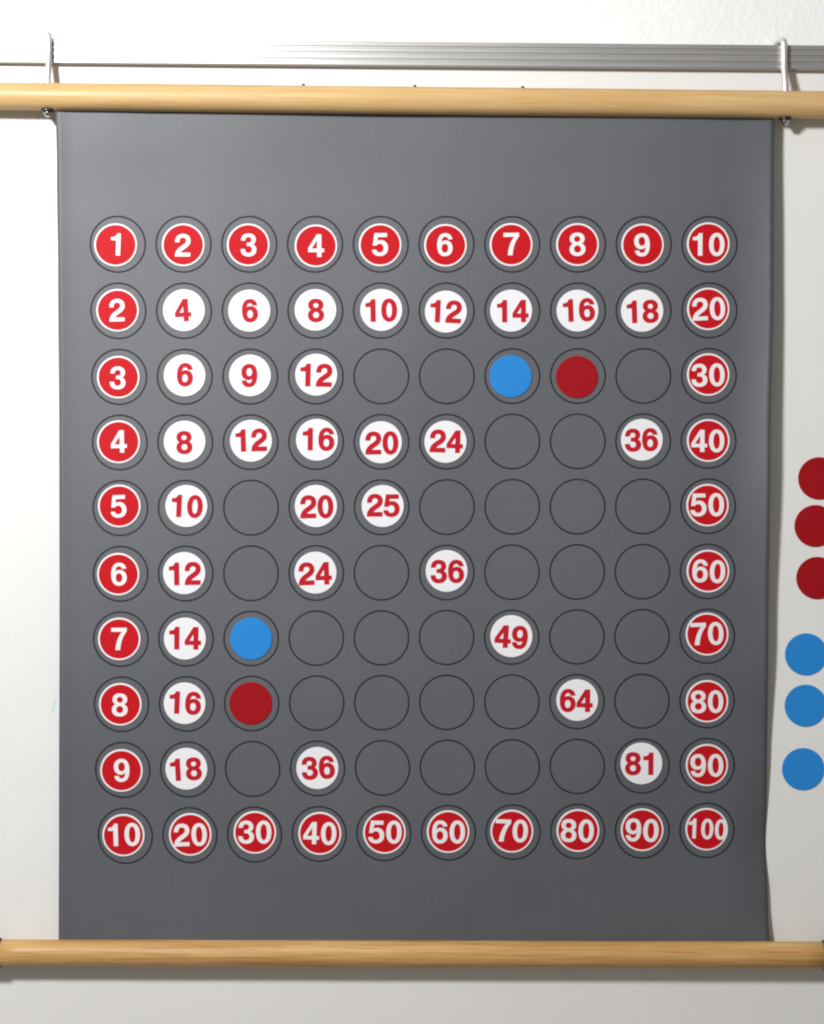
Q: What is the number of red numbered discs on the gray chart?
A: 36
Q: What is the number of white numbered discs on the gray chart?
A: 30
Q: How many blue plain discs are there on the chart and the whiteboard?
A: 5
